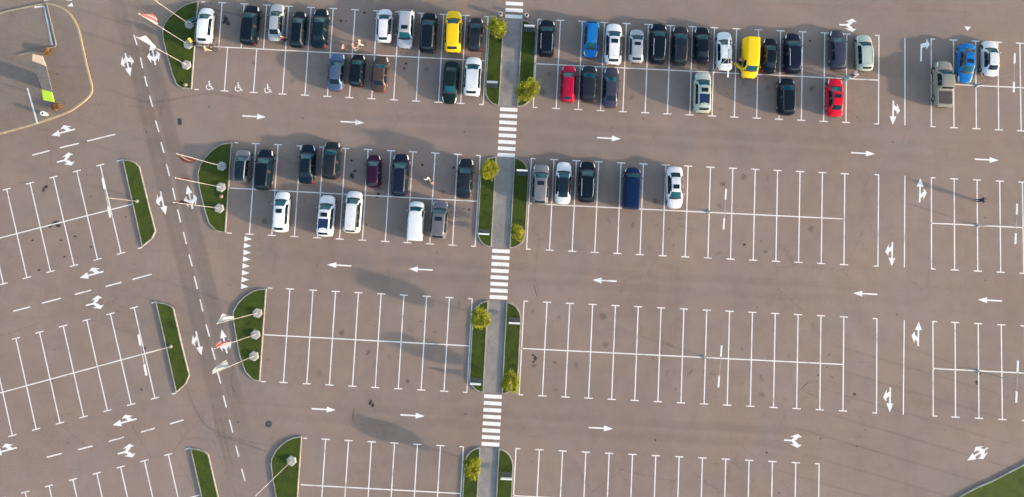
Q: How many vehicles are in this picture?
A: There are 54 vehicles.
